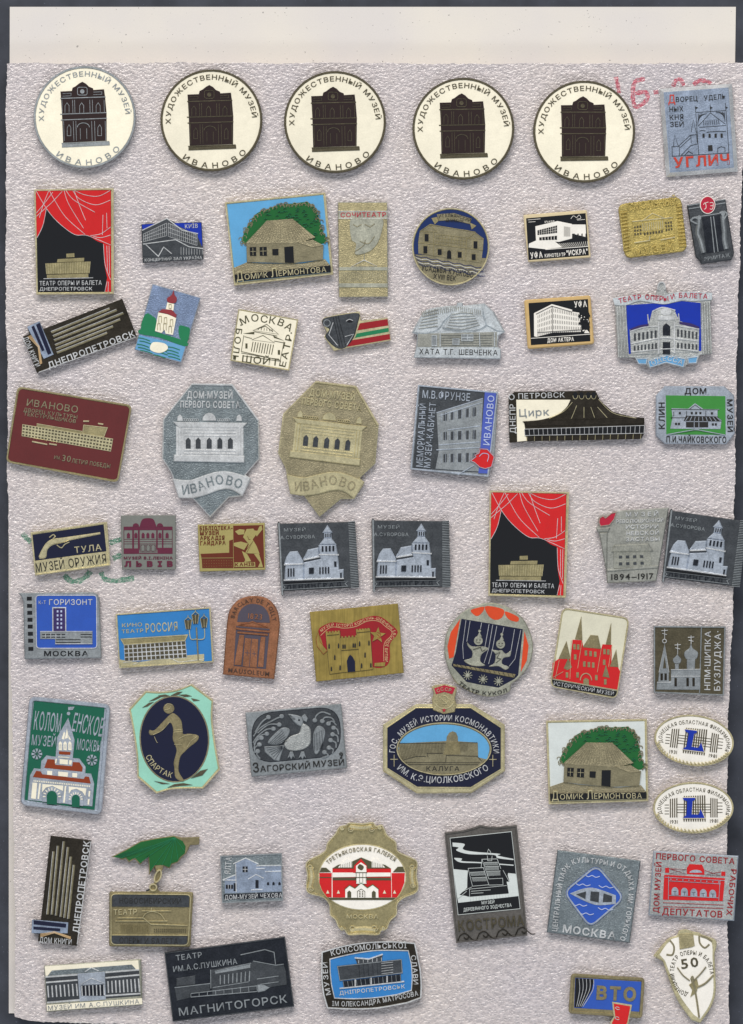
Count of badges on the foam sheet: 61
